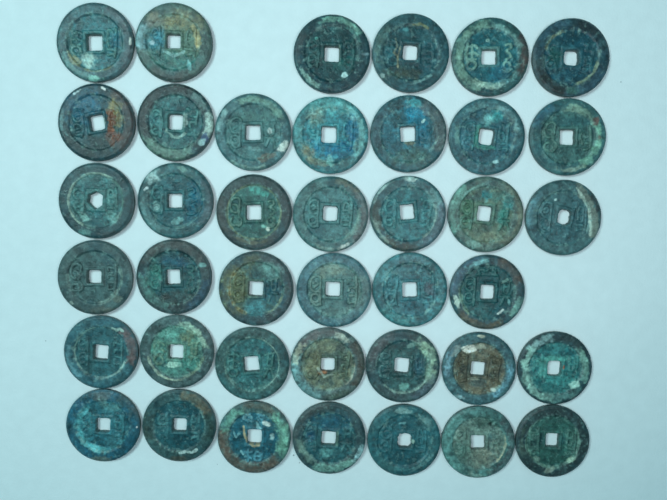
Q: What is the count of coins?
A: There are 40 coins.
